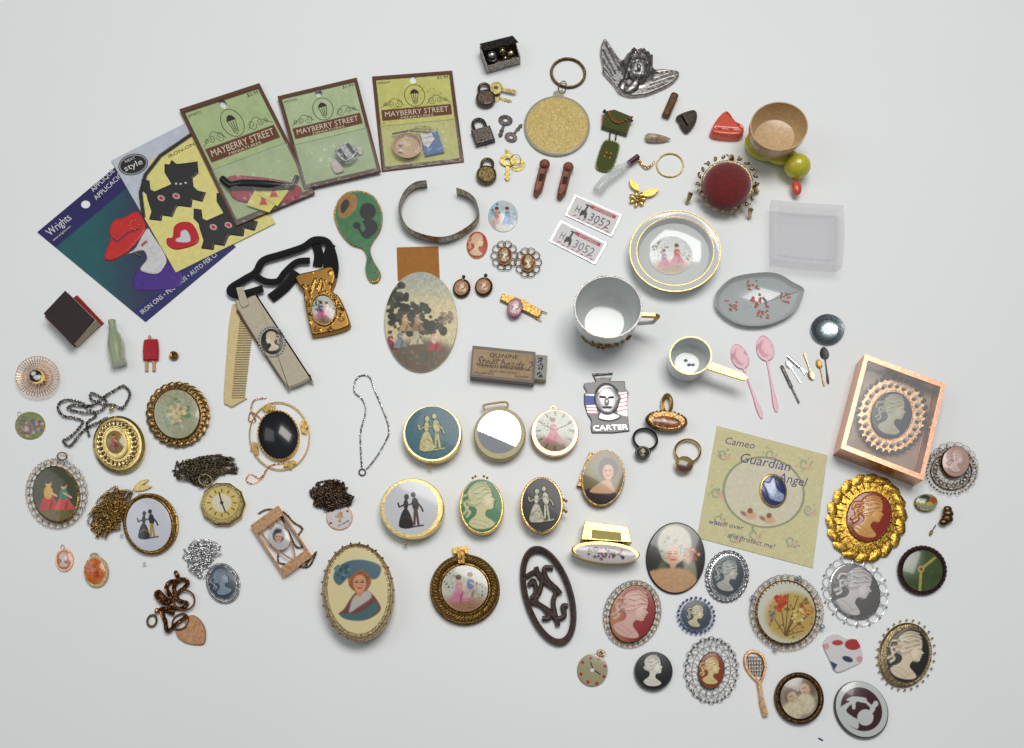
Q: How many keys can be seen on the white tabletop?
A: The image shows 6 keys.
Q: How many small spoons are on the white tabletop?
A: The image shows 4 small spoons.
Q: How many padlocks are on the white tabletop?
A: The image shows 3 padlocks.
